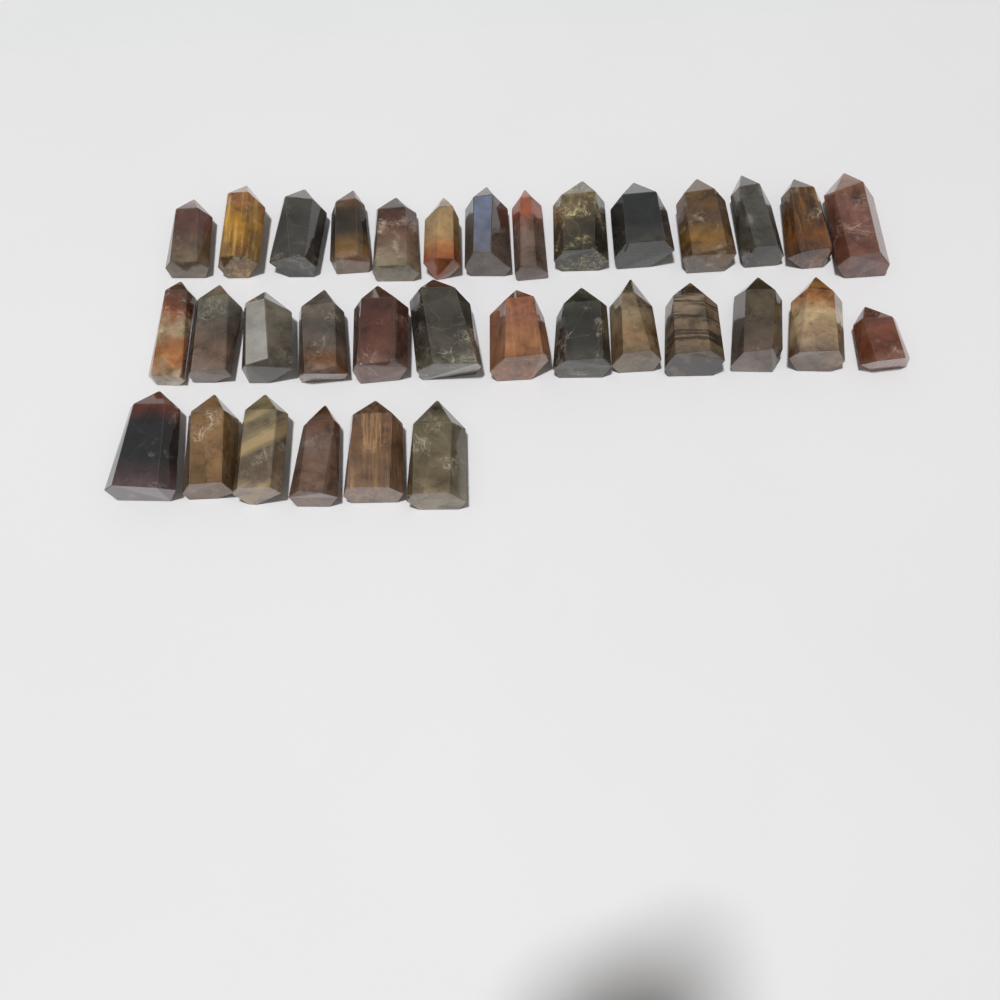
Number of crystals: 33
